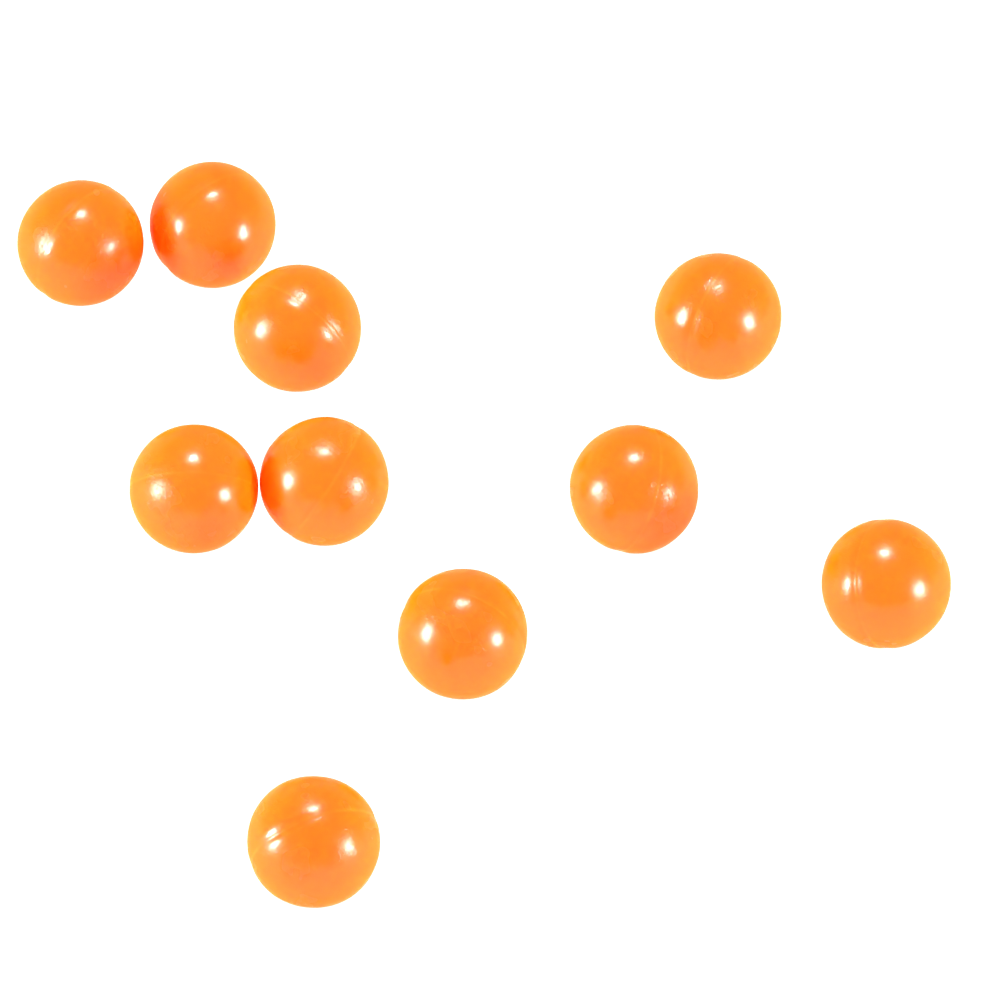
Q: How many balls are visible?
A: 10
